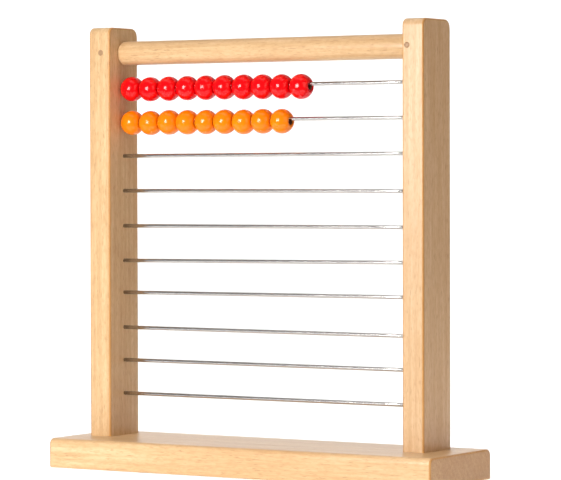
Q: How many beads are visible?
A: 19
